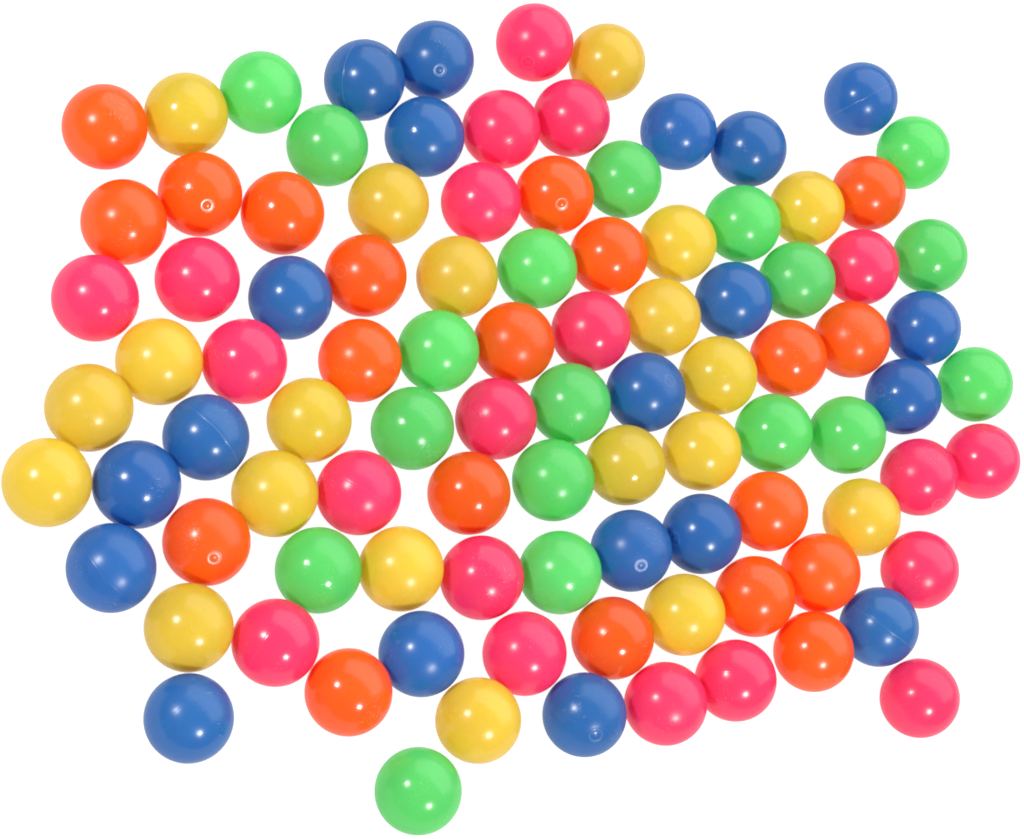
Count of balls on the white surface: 98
